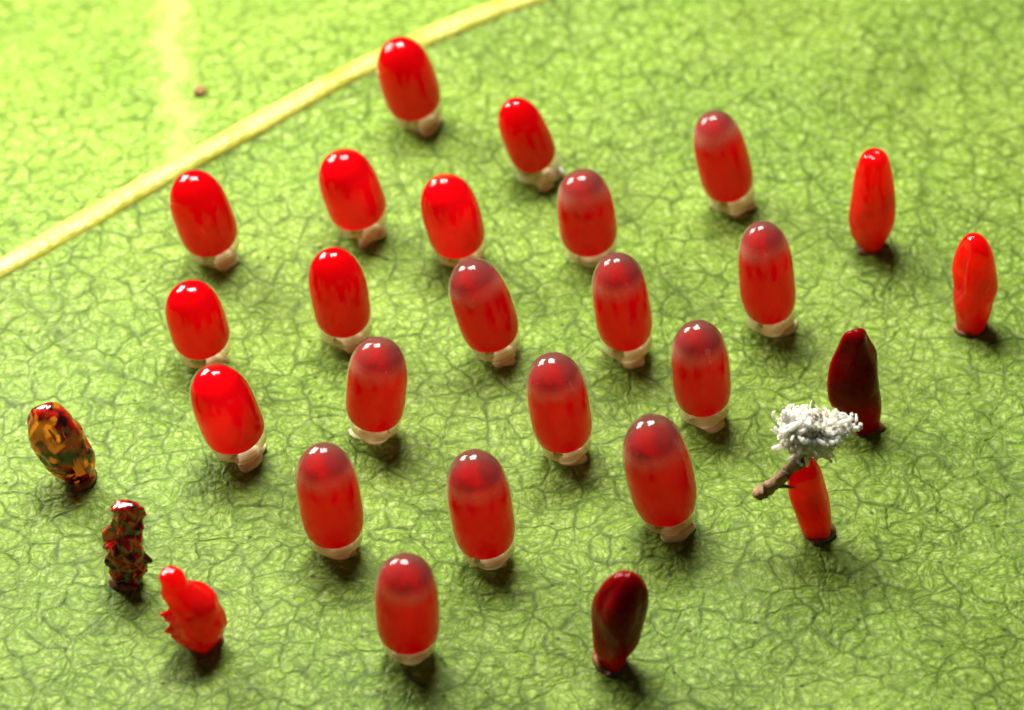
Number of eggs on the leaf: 28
